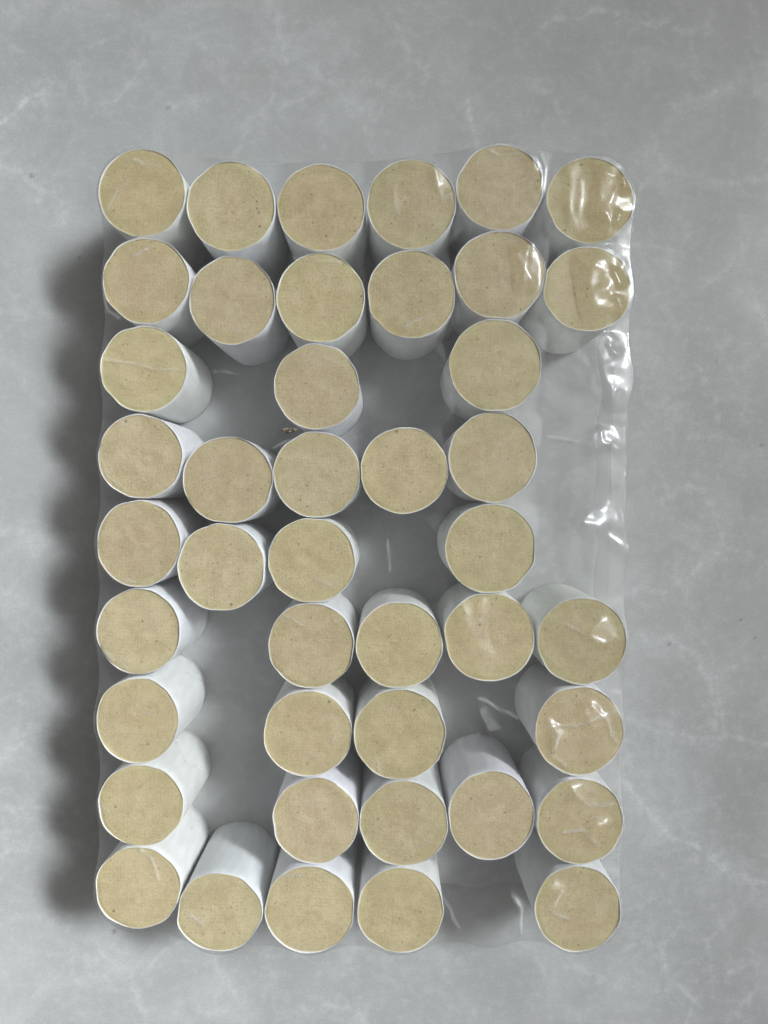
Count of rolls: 43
